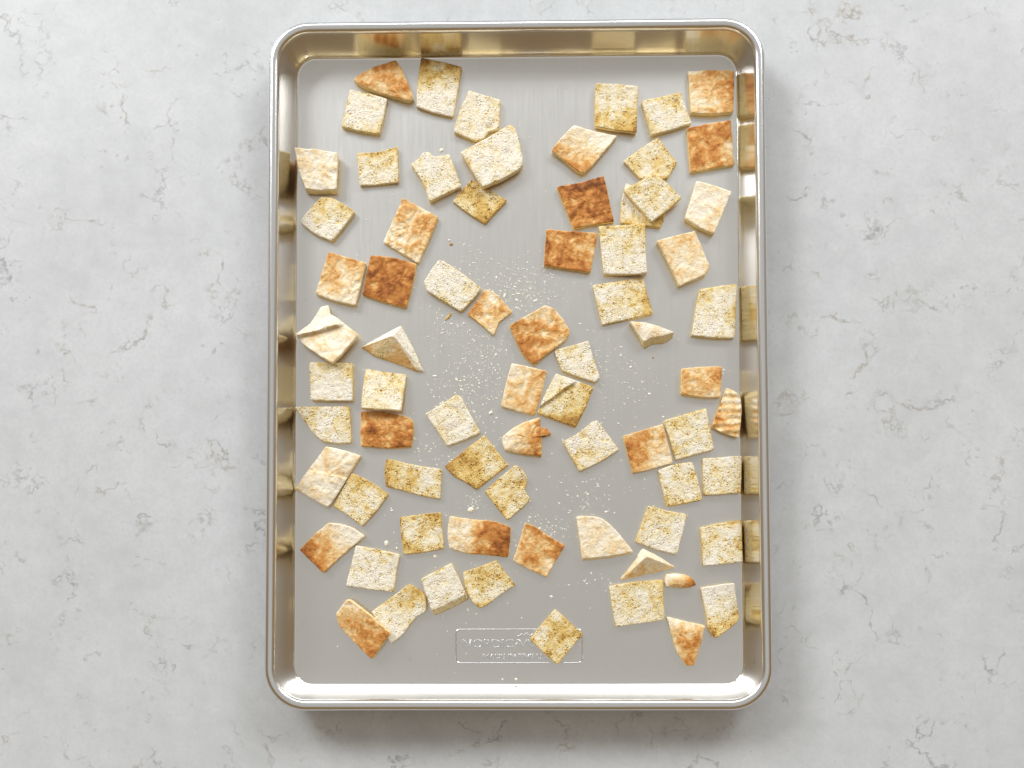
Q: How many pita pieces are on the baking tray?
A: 73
